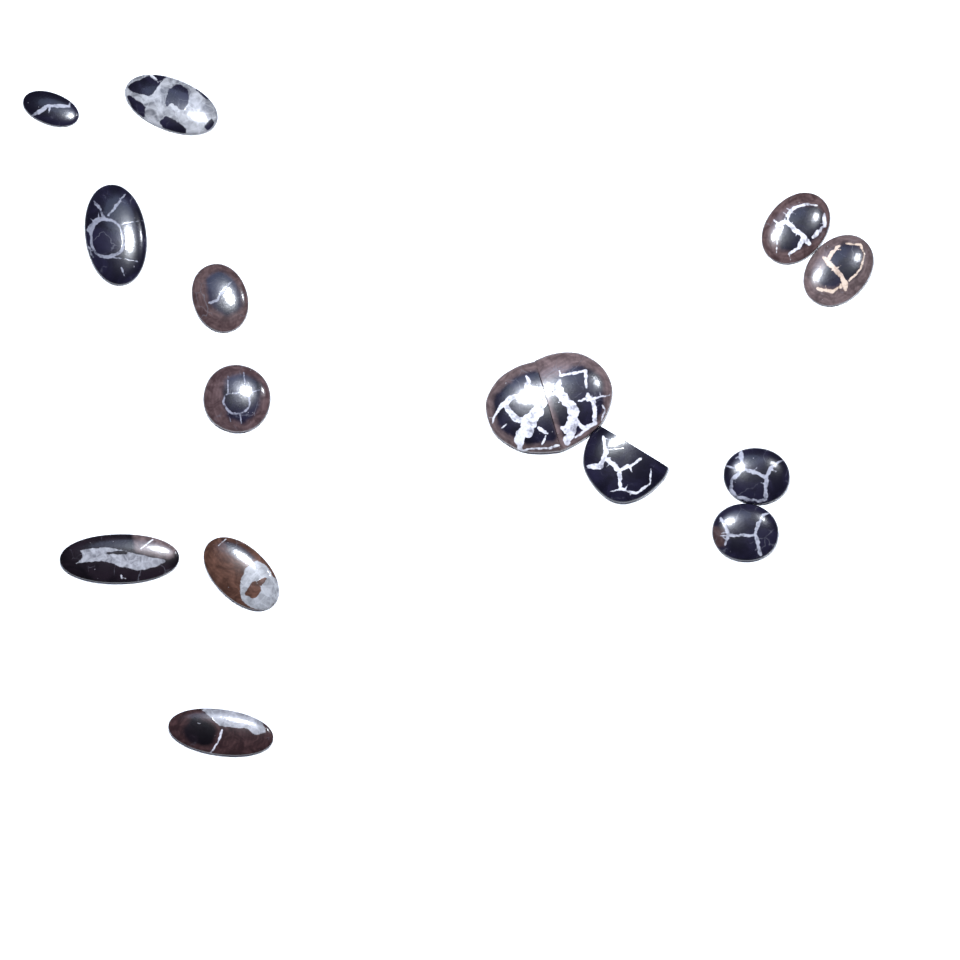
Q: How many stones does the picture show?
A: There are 15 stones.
